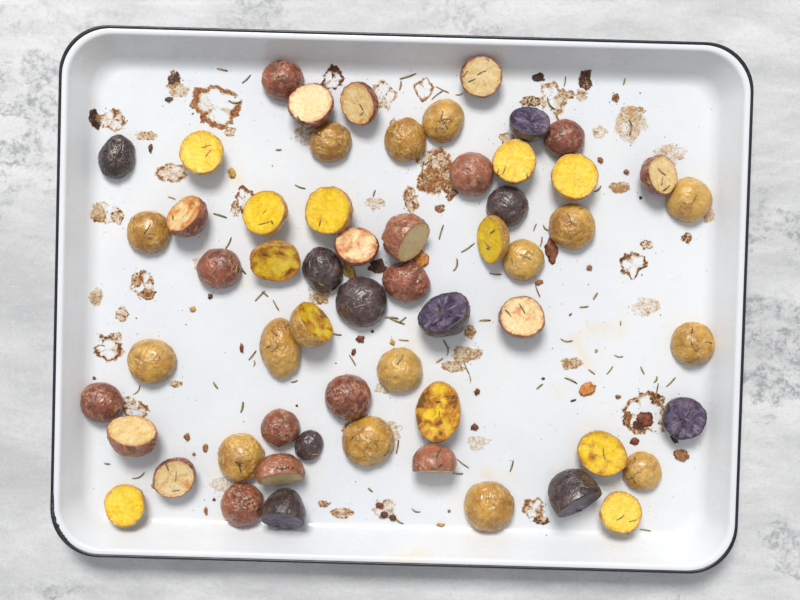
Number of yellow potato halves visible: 27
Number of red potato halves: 21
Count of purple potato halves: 10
